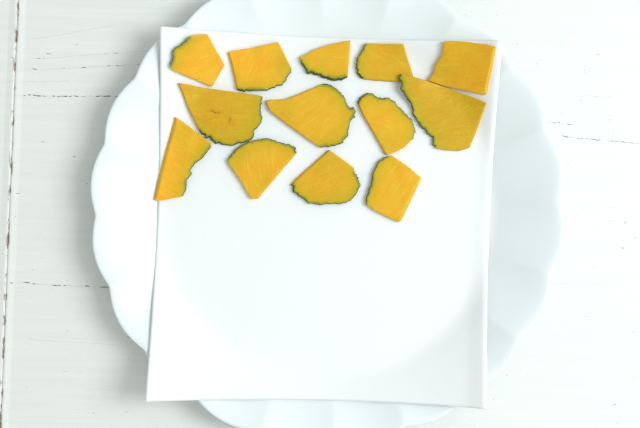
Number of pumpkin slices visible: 13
